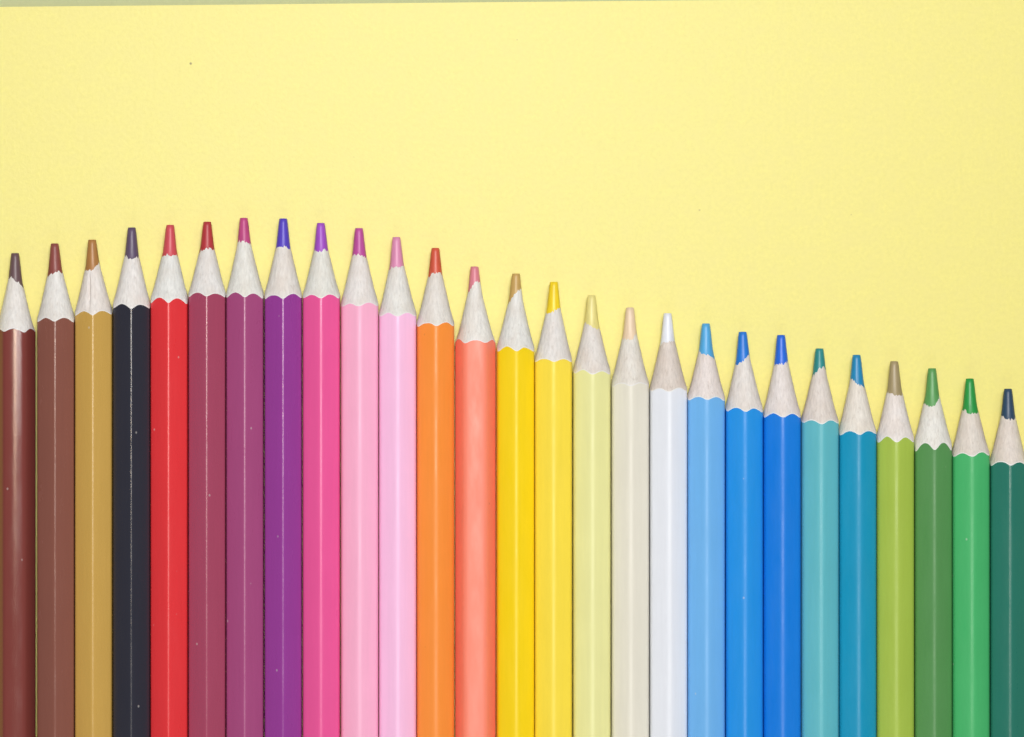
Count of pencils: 27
